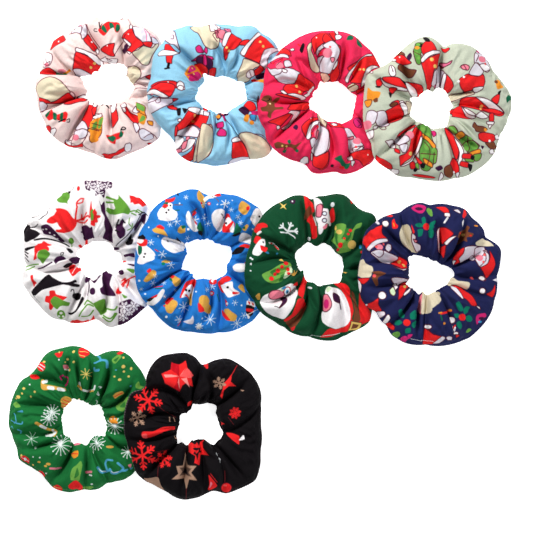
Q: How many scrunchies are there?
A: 10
